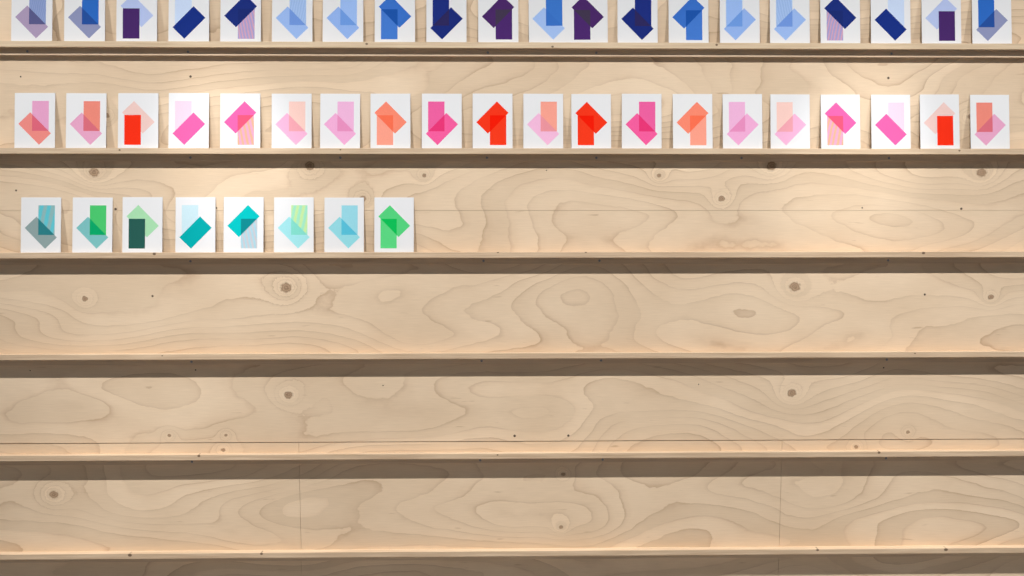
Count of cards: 48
